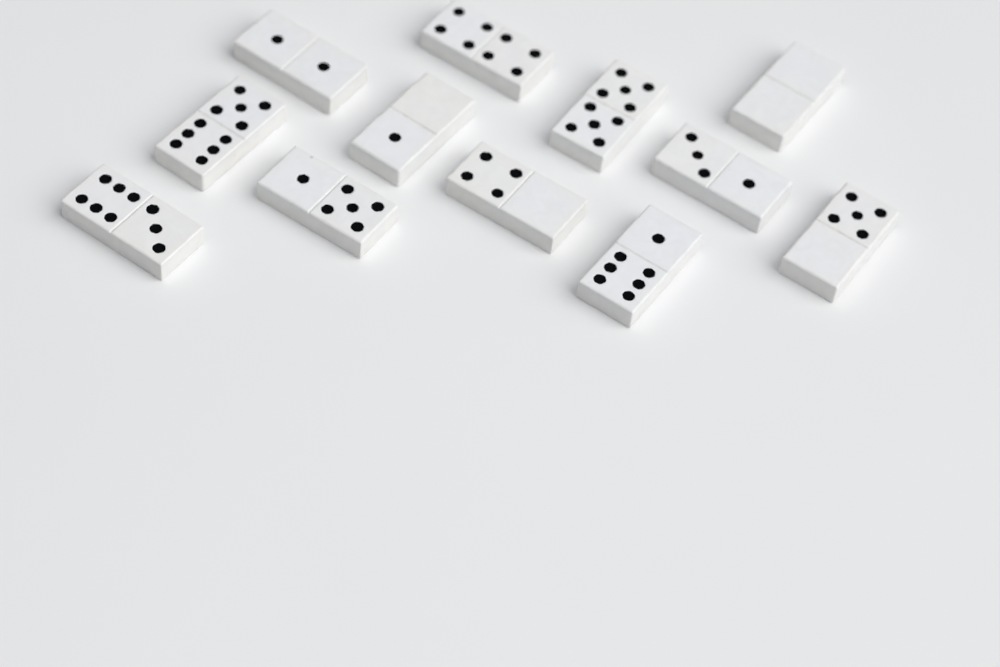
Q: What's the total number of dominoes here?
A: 12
